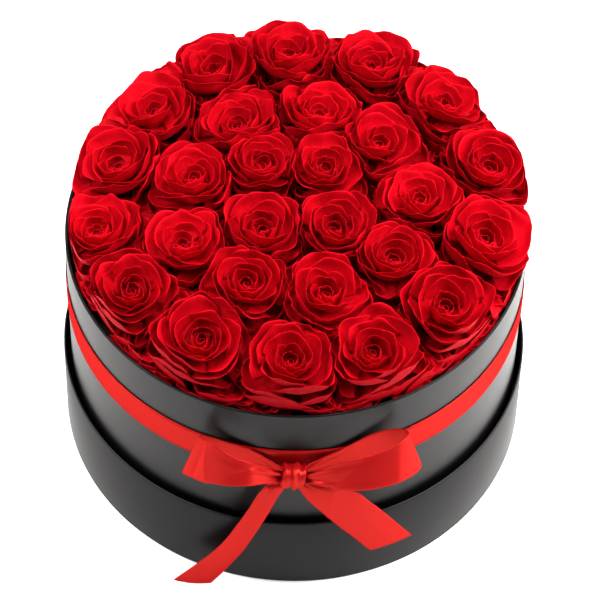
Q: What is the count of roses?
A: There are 27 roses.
